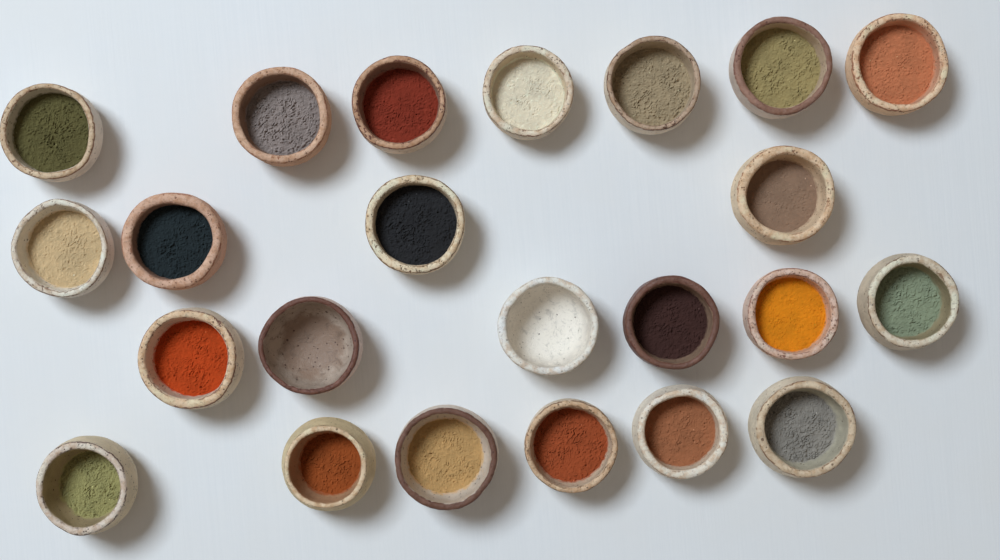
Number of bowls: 23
